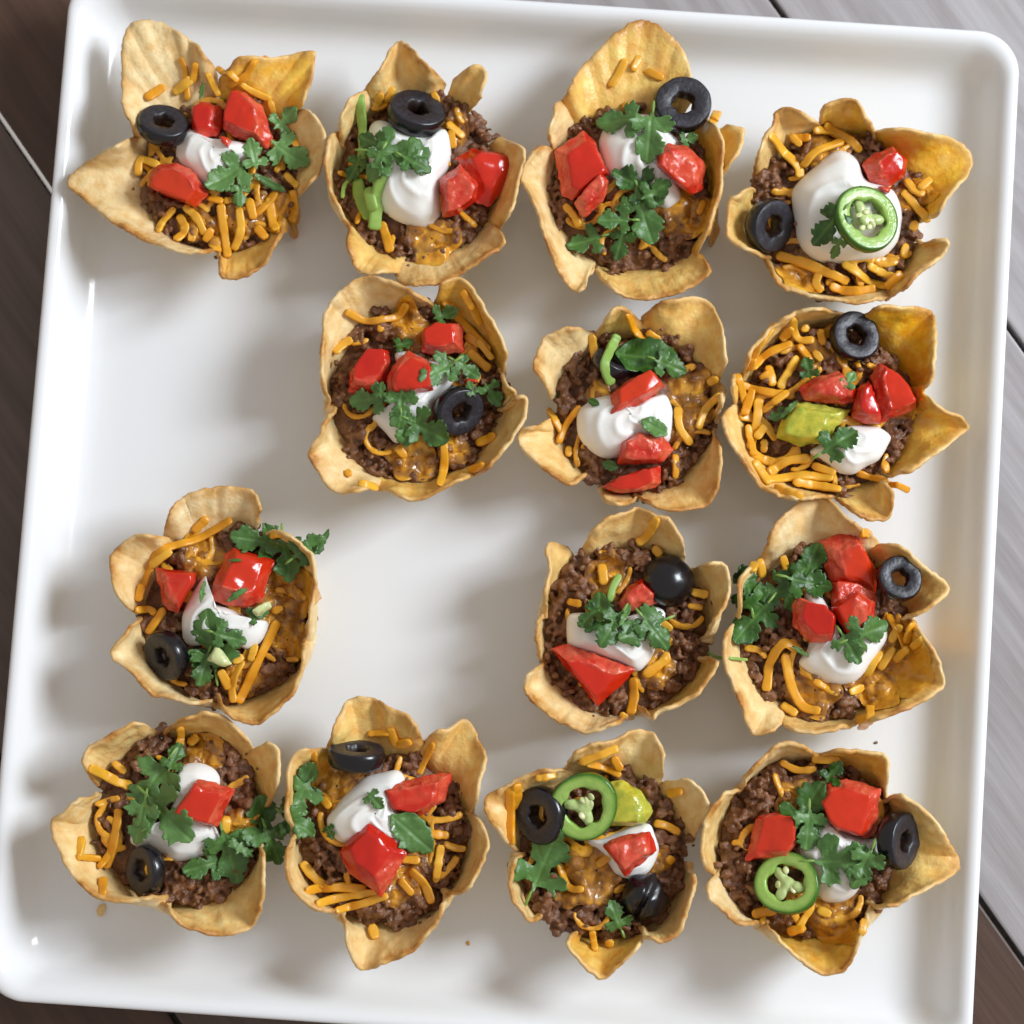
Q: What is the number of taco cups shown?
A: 14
